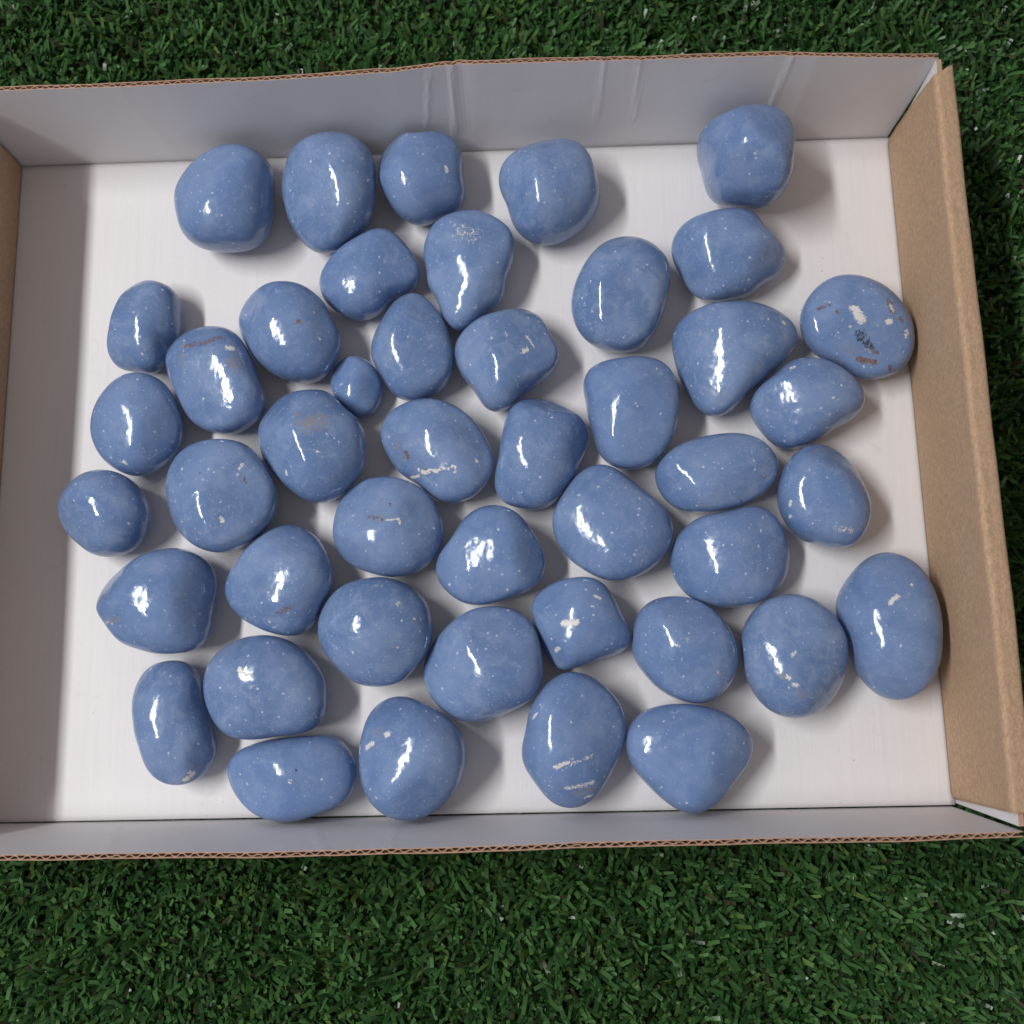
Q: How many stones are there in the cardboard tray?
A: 45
